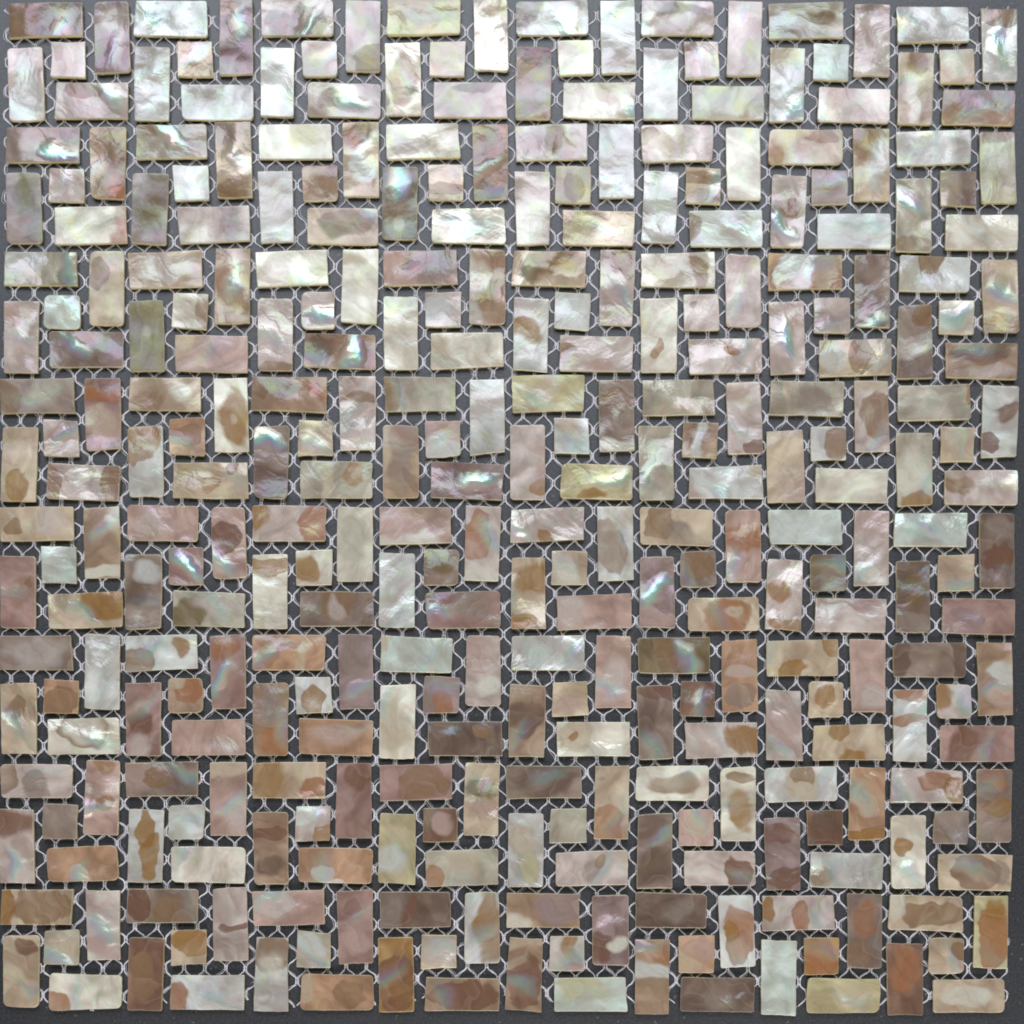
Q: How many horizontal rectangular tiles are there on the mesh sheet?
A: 128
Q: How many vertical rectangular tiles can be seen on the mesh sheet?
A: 128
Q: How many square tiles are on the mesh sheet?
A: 64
